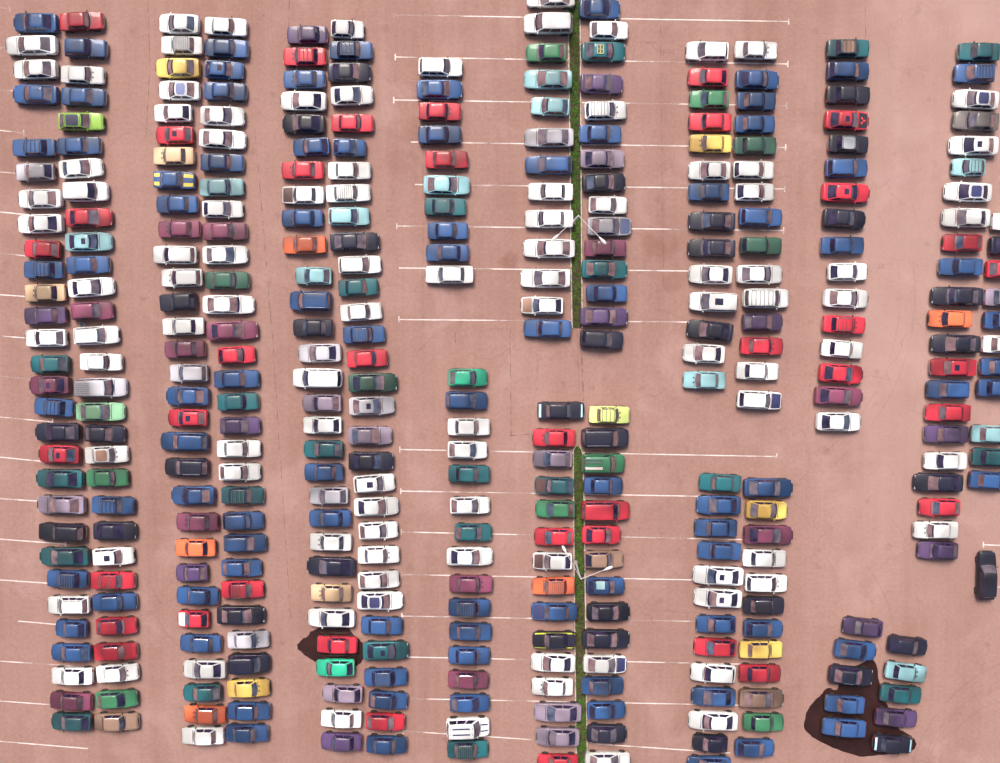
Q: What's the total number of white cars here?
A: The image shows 104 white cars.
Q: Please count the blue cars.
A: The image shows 90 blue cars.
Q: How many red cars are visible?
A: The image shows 39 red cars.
